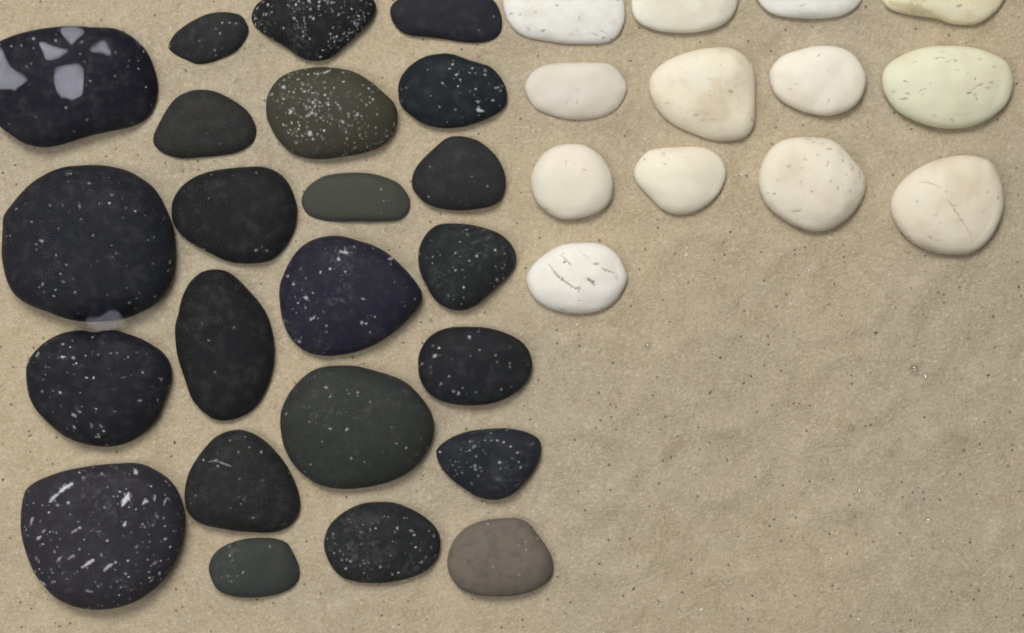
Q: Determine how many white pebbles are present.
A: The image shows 13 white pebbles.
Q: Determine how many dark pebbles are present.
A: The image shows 23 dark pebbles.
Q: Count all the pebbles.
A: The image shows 36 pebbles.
